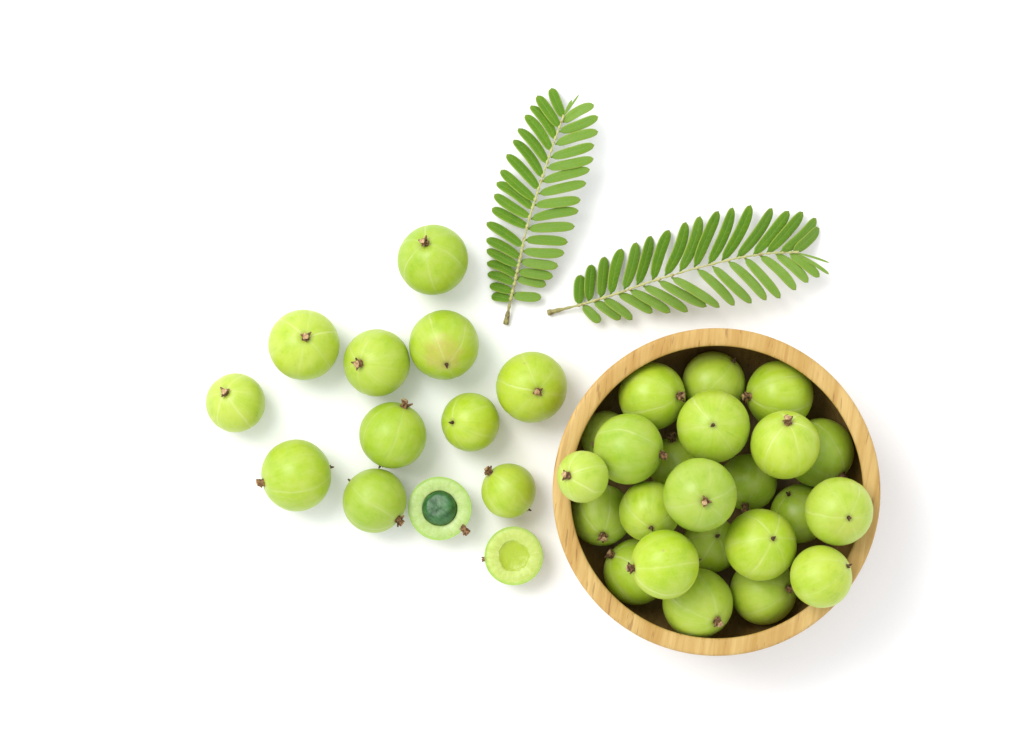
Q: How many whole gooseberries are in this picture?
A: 34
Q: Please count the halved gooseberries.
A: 2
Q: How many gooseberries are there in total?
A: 36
